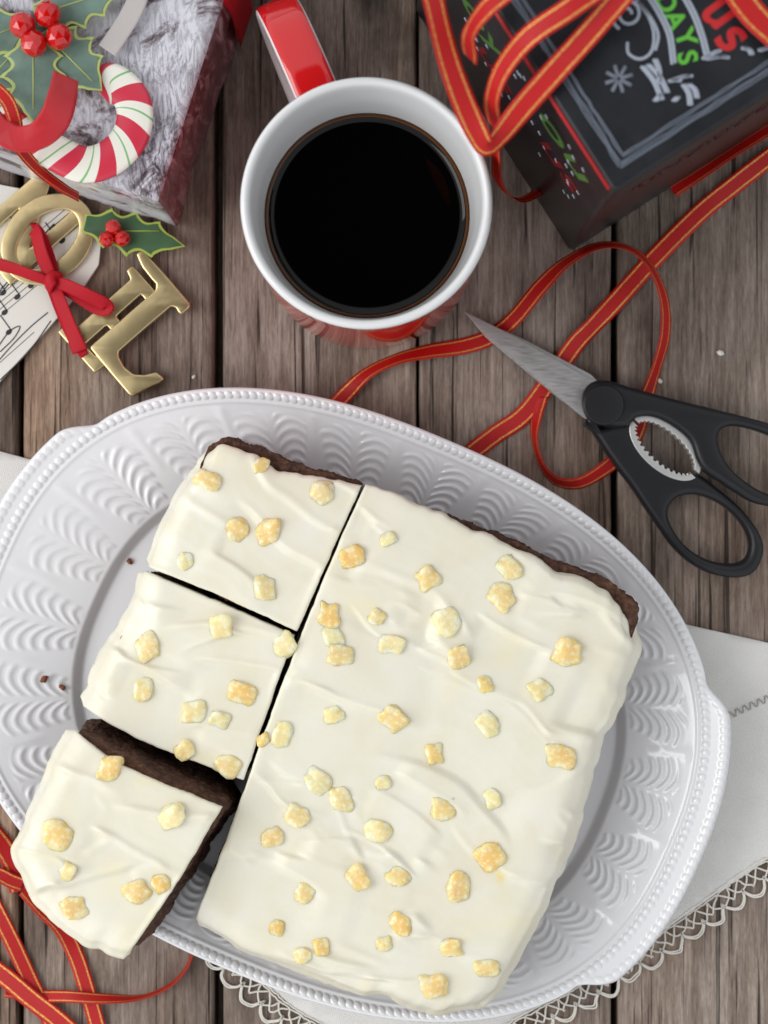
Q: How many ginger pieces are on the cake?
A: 66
